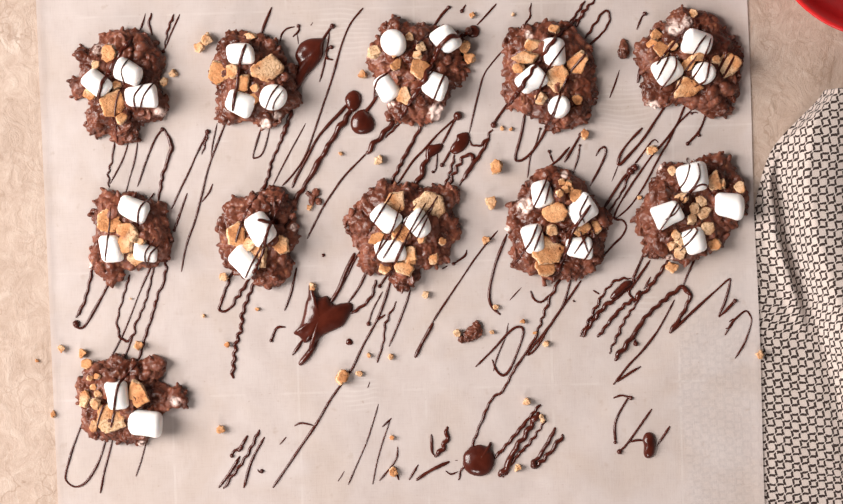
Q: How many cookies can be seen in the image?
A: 11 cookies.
